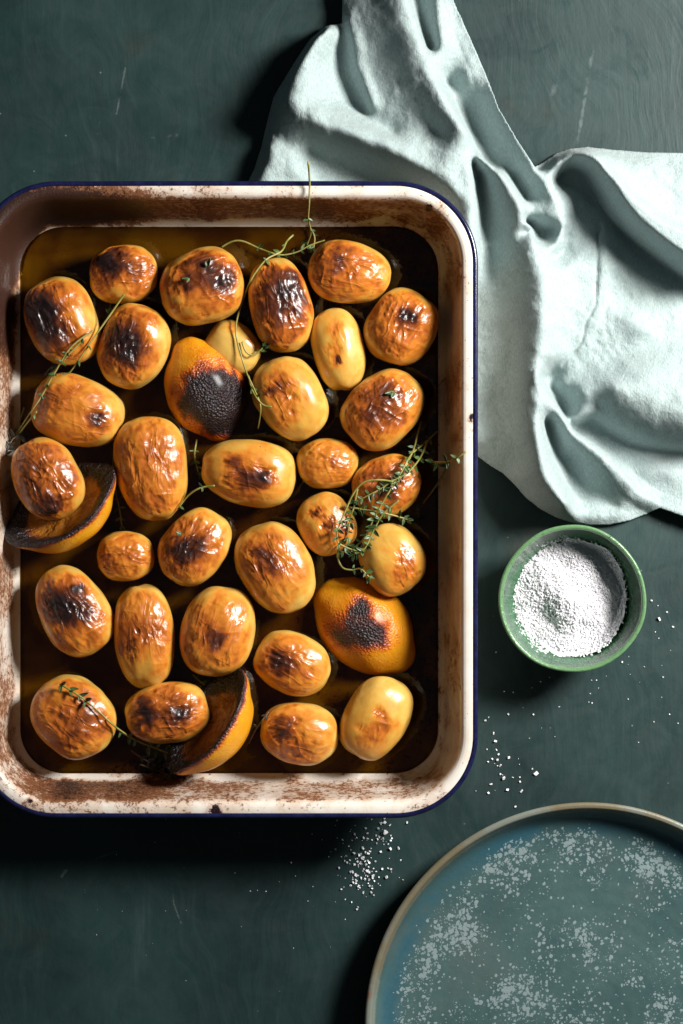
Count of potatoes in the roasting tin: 30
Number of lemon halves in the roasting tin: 4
